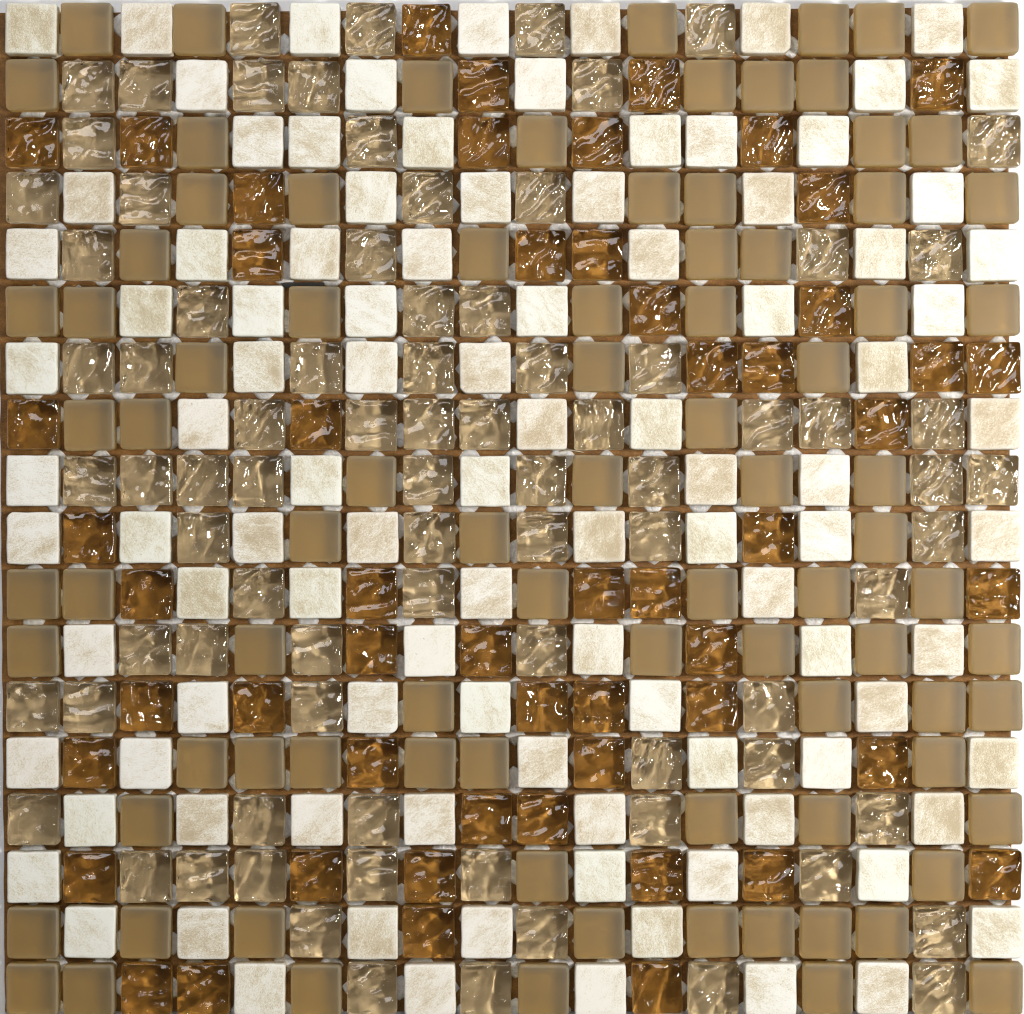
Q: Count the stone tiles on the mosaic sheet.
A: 101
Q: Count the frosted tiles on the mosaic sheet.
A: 87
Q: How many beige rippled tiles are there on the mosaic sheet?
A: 82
